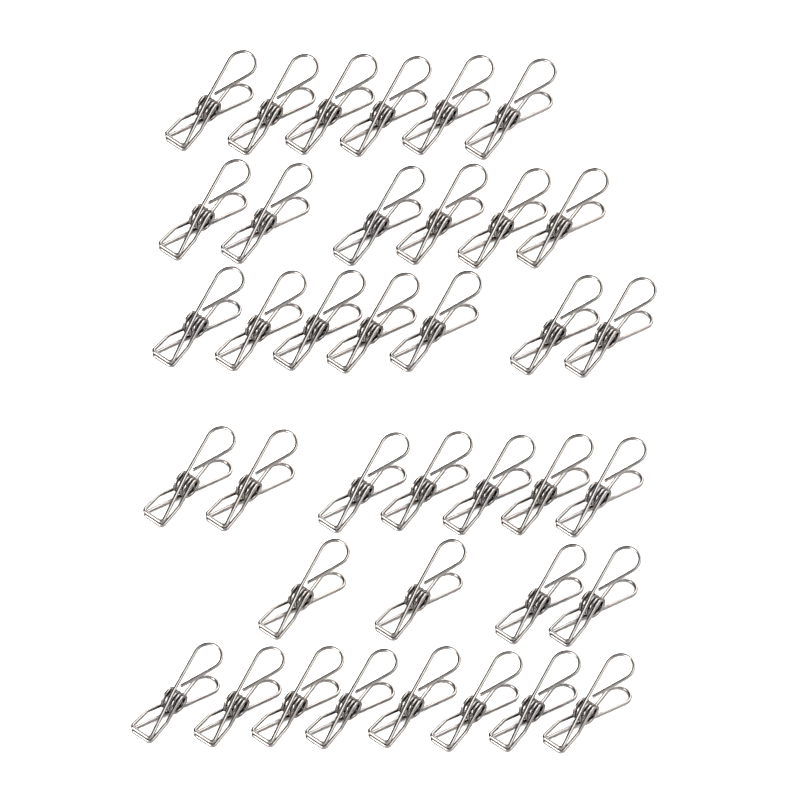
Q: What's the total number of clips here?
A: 38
